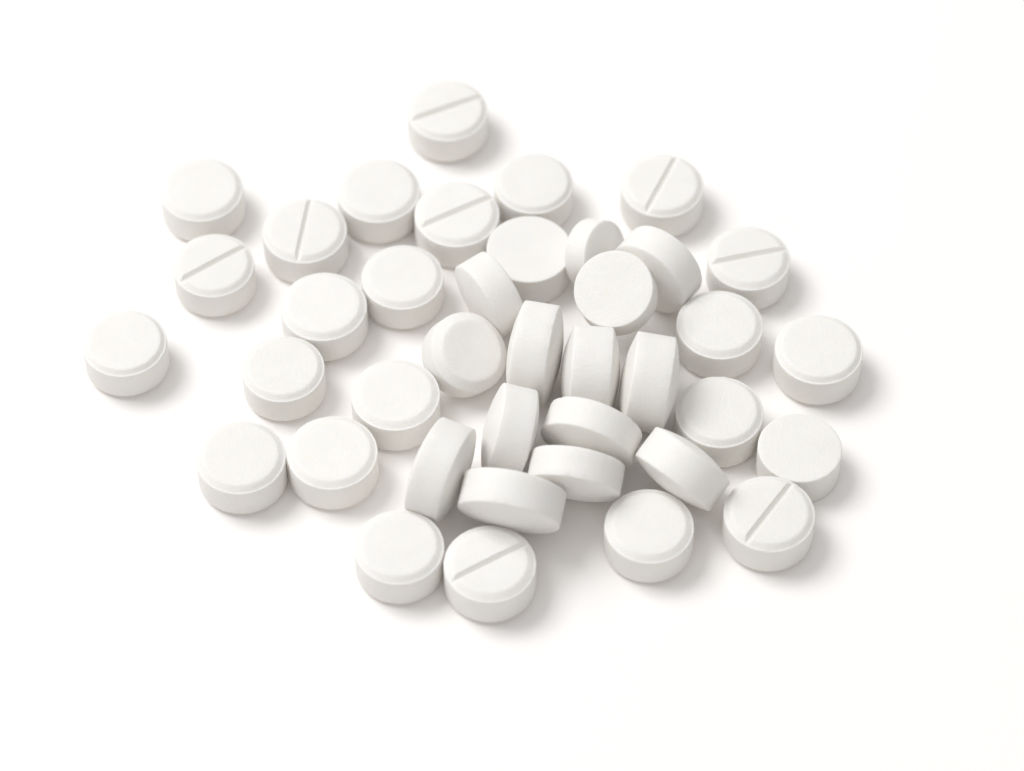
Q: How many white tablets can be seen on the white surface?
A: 39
